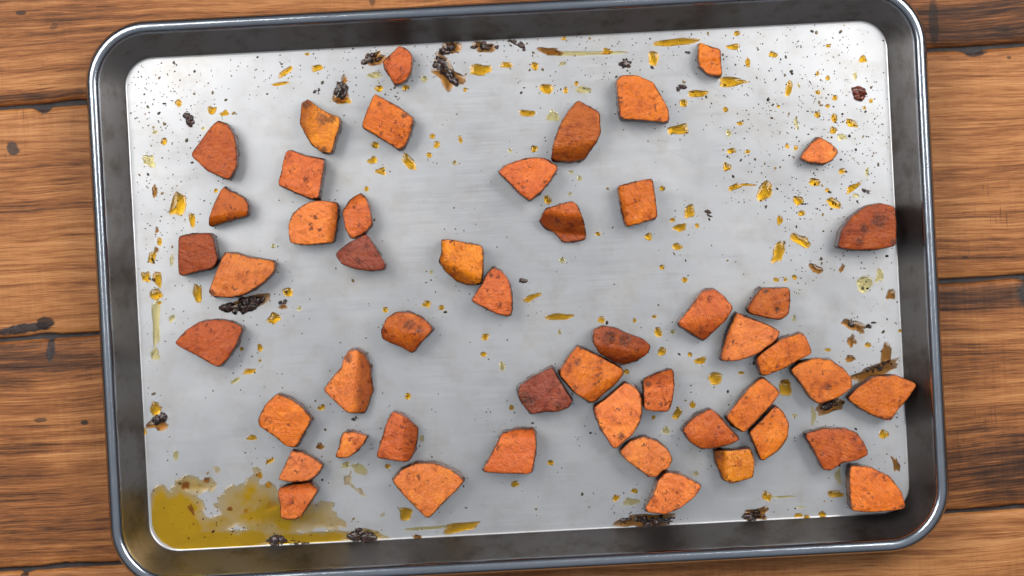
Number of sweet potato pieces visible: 50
